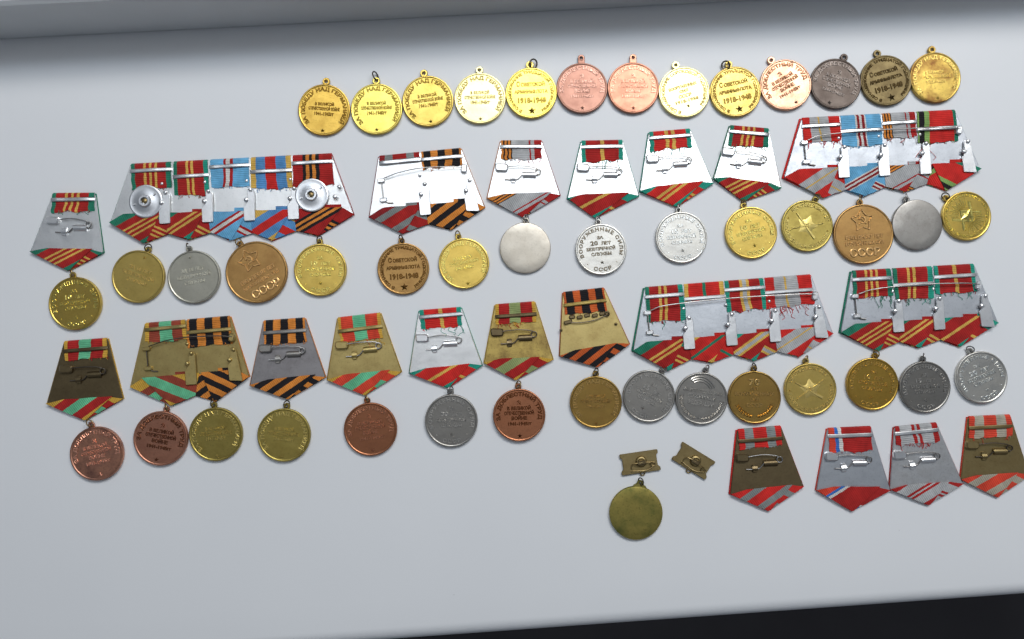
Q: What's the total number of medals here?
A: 44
